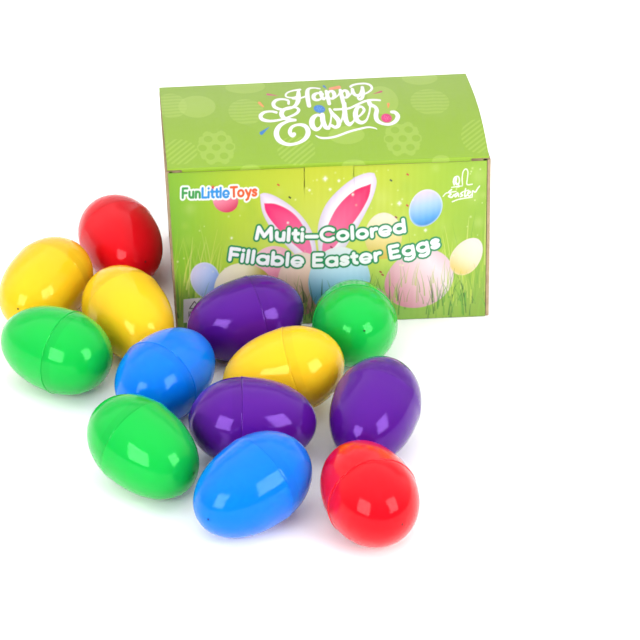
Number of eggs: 13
